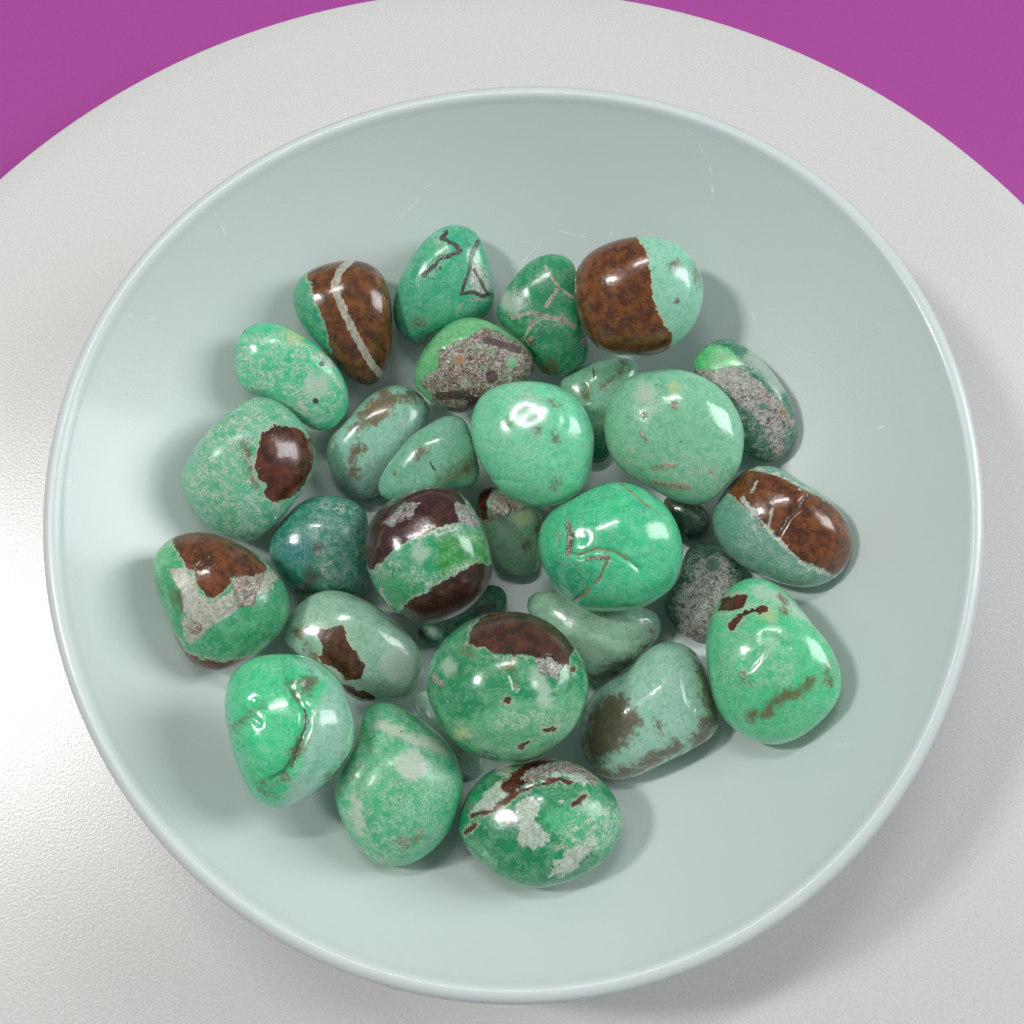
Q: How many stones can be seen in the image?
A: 31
